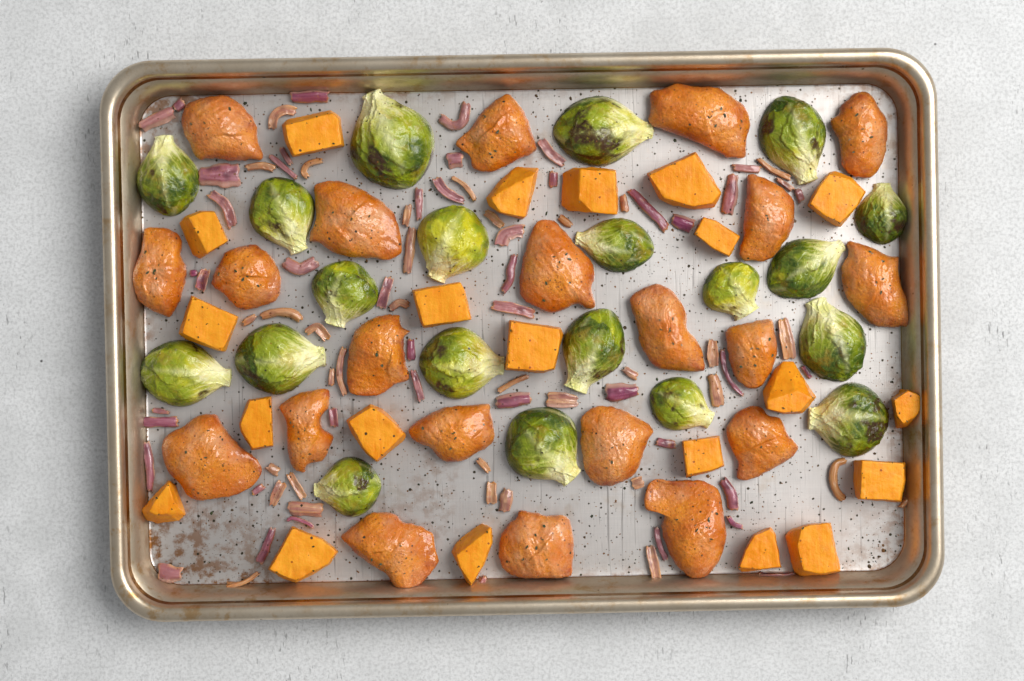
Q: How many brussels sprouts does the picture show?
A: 20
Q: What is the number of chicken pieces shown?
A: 21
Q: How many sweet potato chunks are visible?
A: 21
